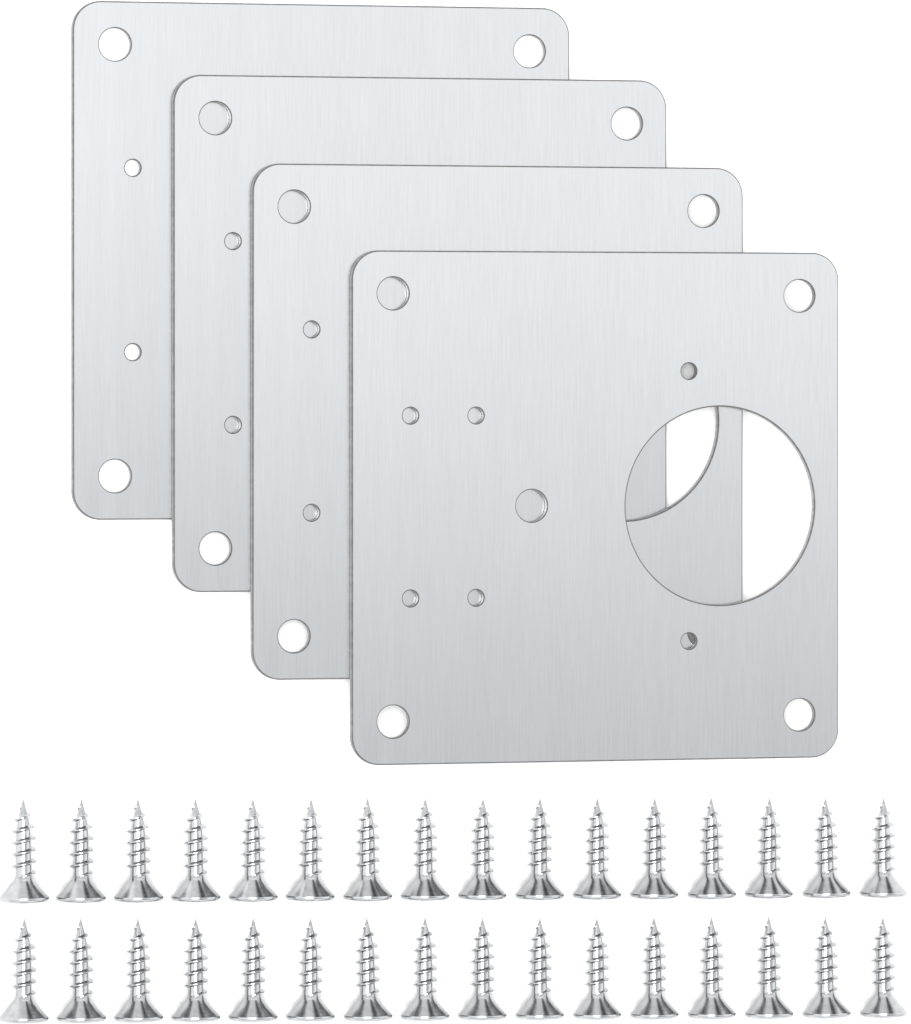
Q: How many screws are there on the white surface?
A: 32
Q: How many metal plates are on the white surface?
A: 4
